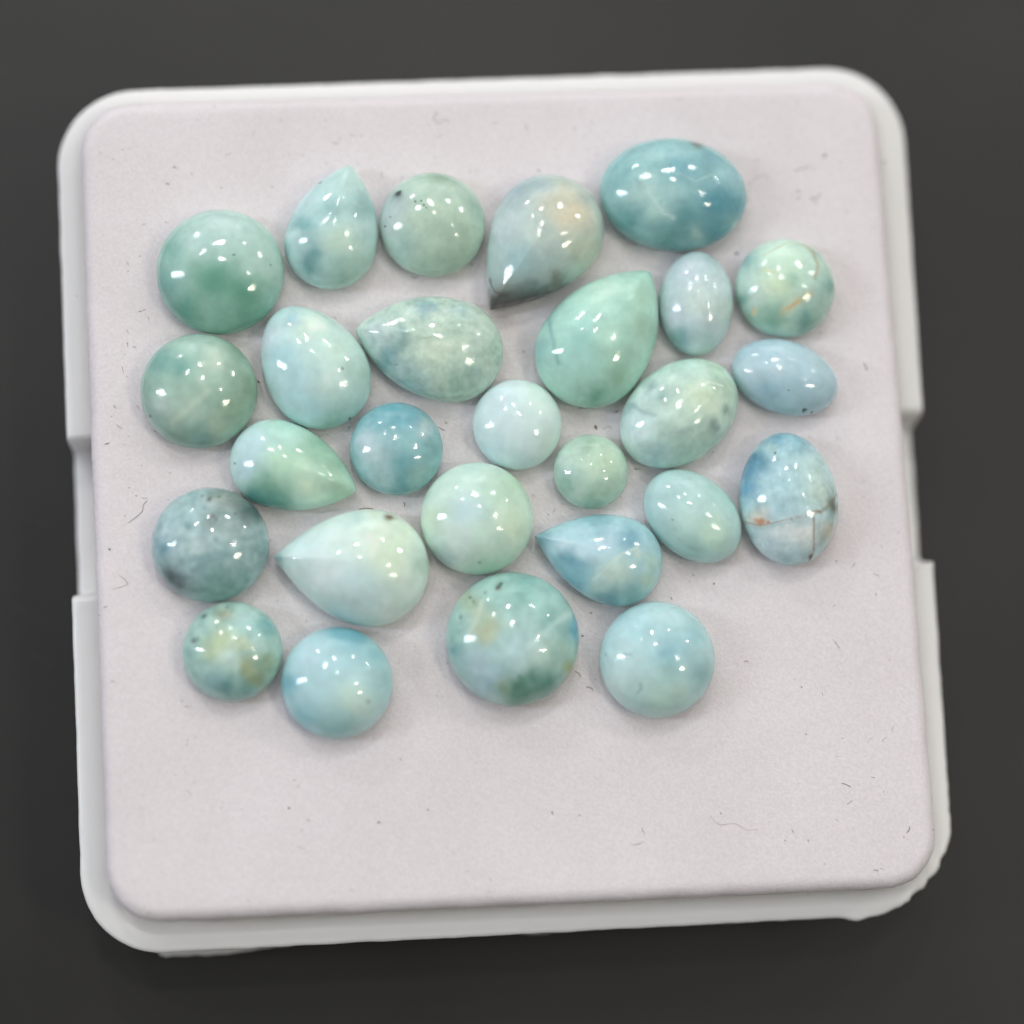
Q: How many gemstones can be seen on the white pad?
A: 27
